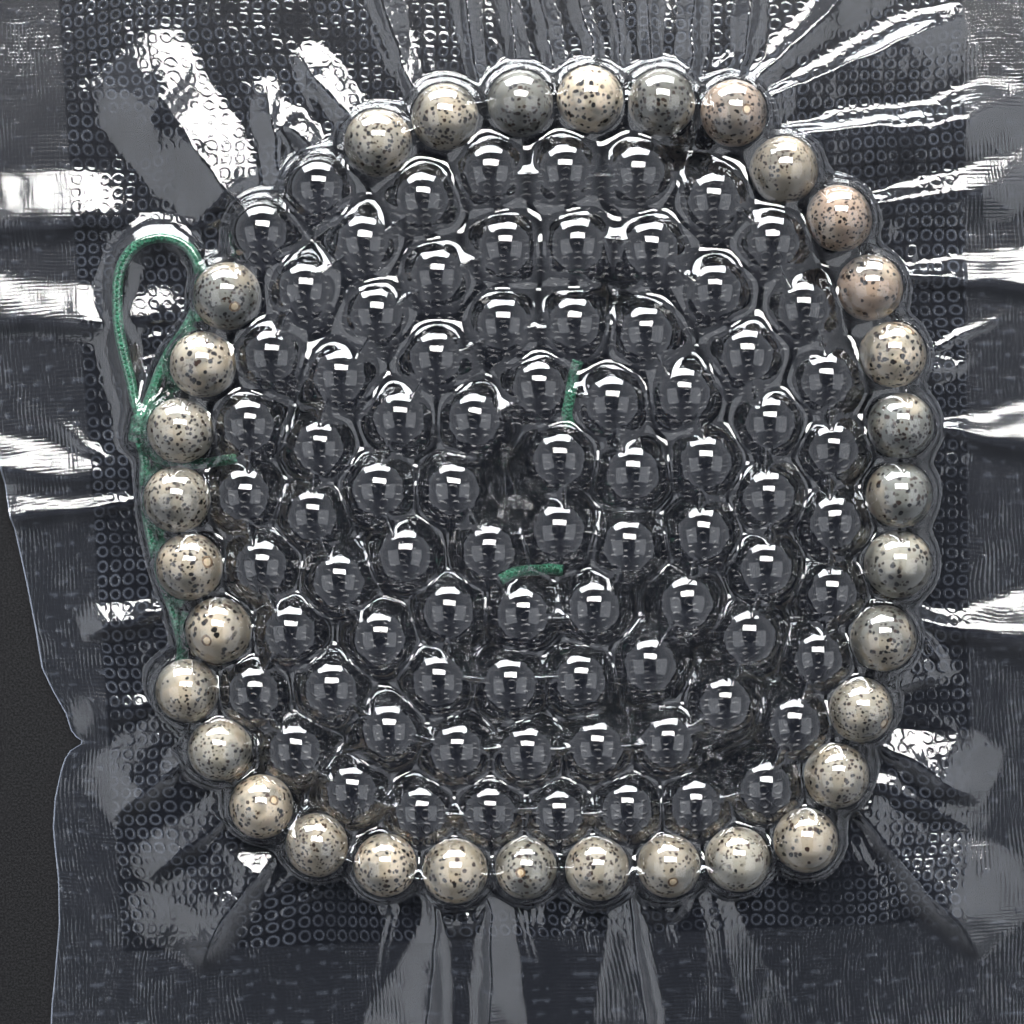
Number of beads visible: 33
